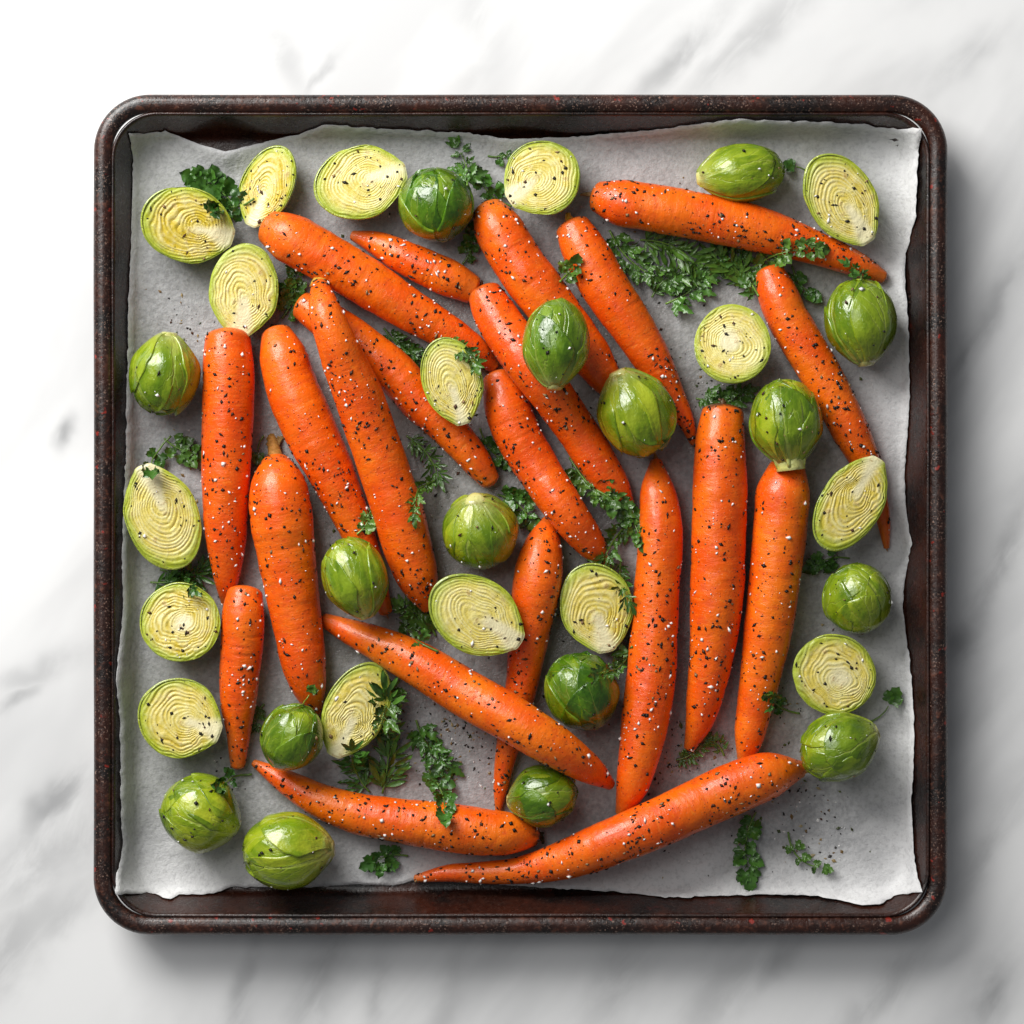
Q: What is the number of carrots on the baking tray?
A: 21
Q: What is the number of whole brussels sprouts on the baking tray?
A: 16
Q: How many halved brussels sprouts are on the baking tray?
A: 16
